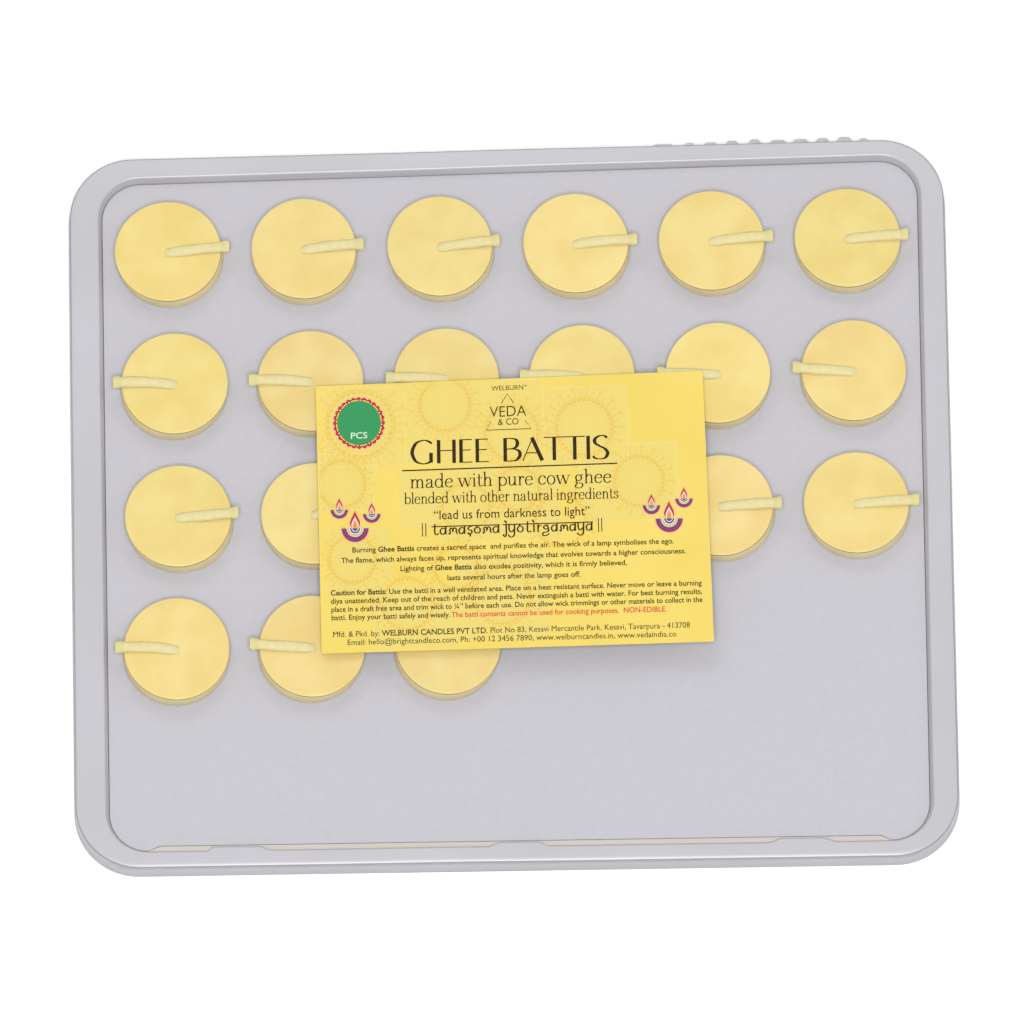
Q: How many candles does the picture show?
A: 19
